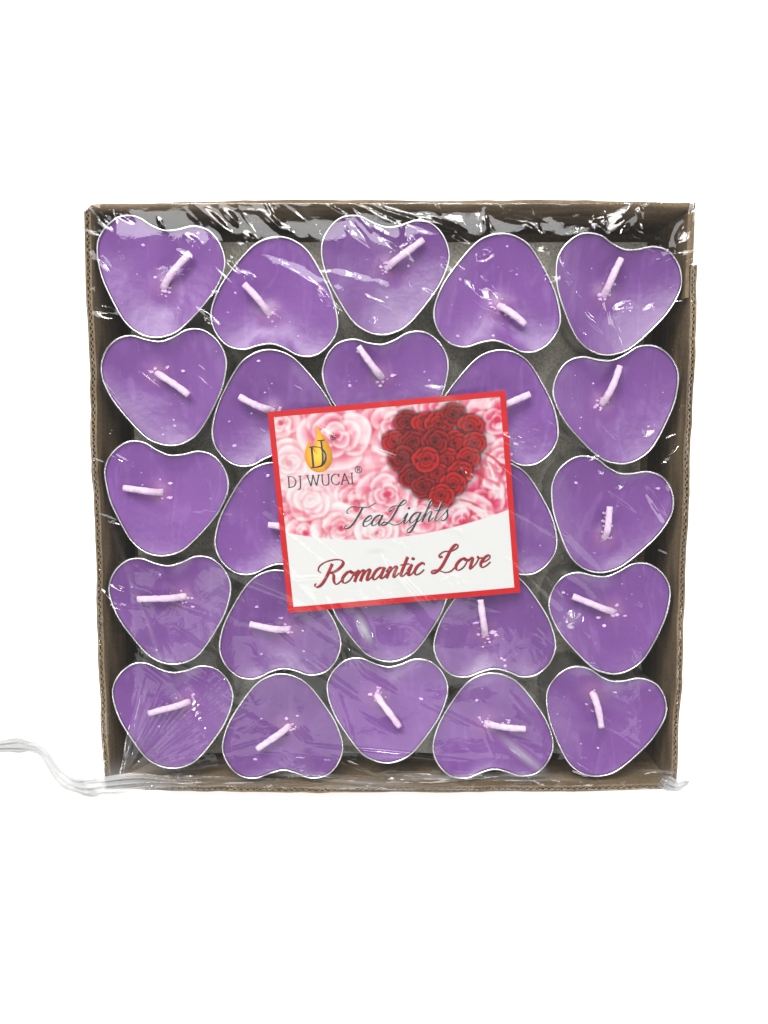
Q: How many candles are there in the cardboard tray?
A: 24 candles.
